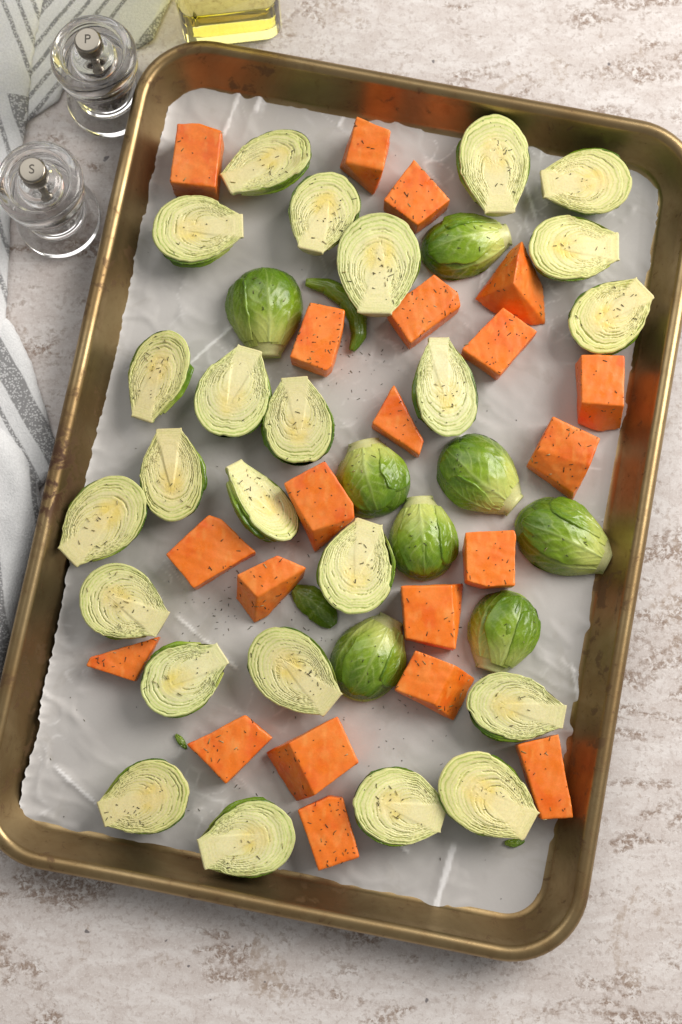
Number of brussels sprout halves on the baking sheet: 32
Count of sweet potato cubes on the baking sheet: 21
